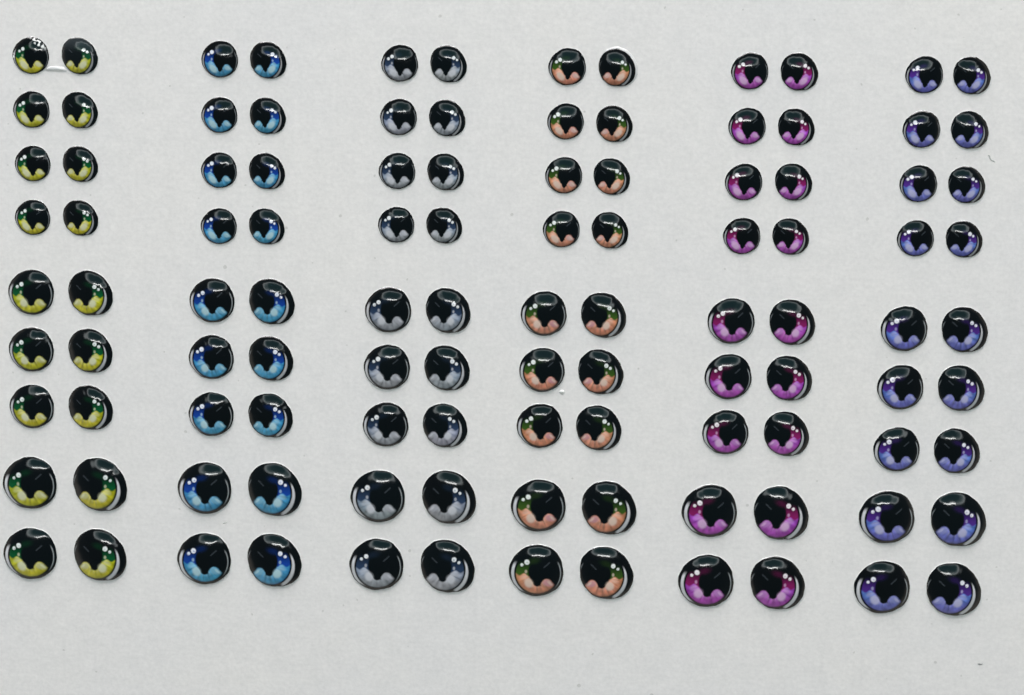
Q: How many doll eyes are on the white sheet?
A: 108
